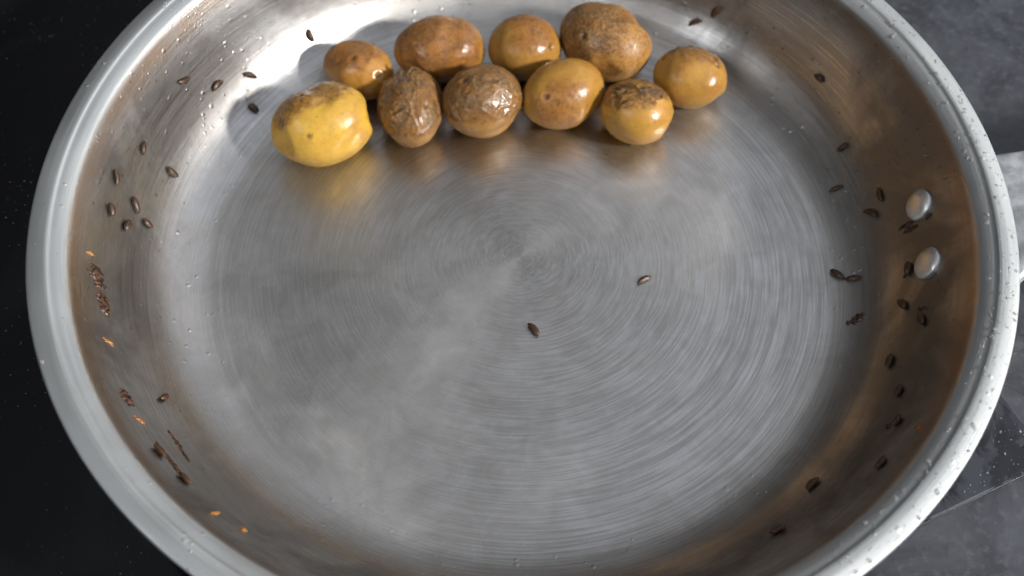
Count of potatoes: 10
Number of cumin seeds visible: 35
